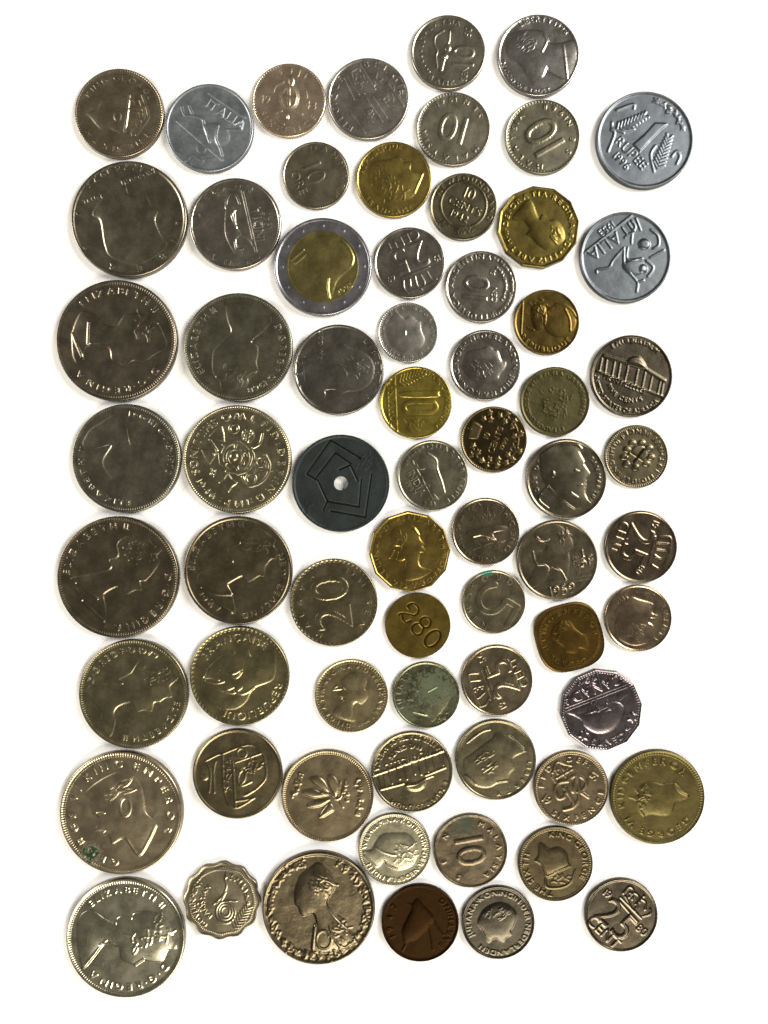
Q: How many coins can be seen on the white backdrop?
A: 68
